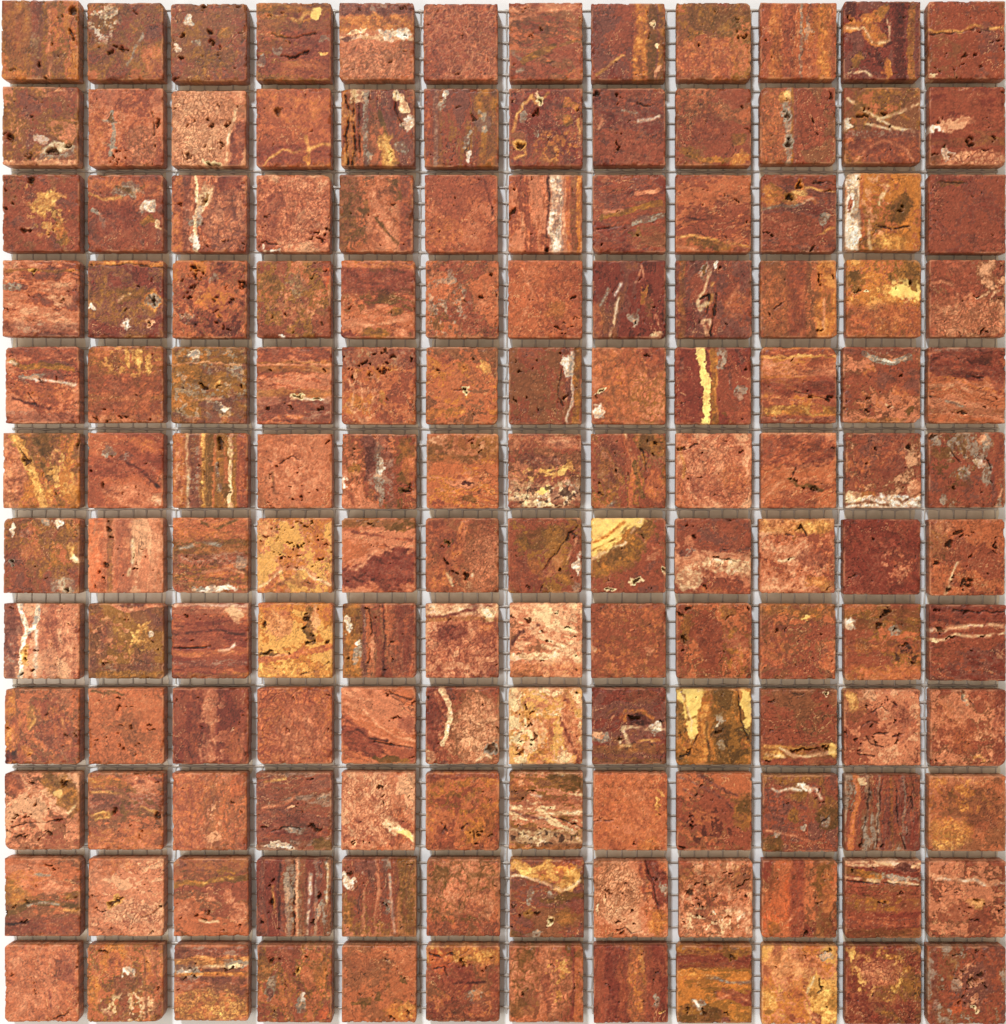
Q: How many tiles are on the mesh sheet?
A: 144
